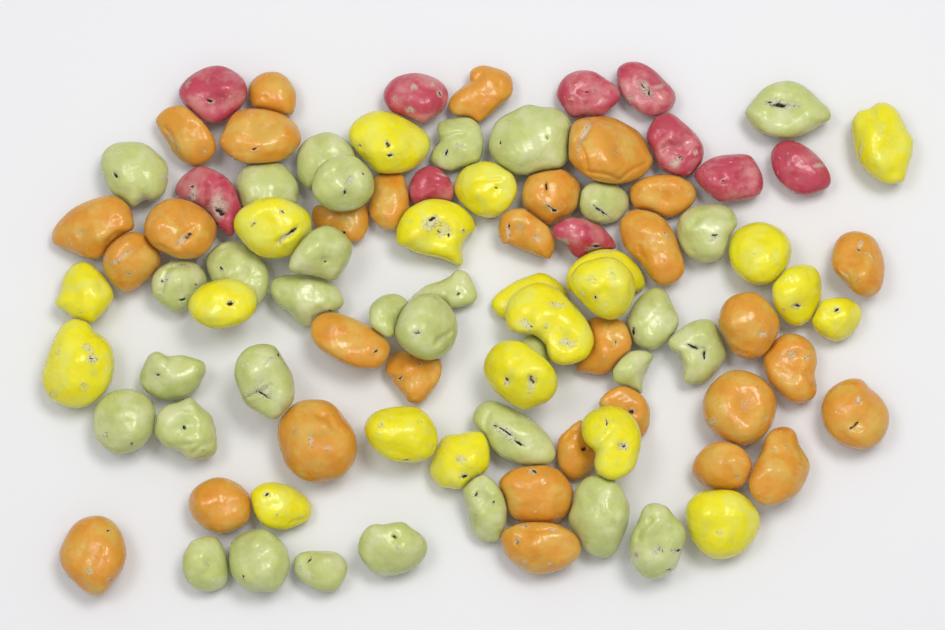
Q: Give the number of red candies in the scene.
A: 10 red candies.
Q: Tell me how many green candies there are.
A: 32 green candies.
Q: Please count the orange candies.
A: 31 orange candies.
